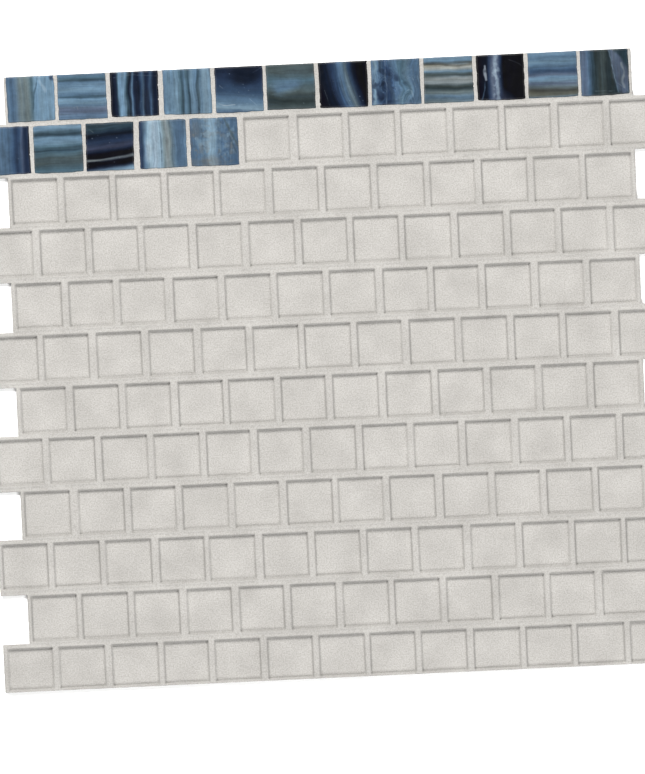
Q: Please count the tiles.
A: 17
